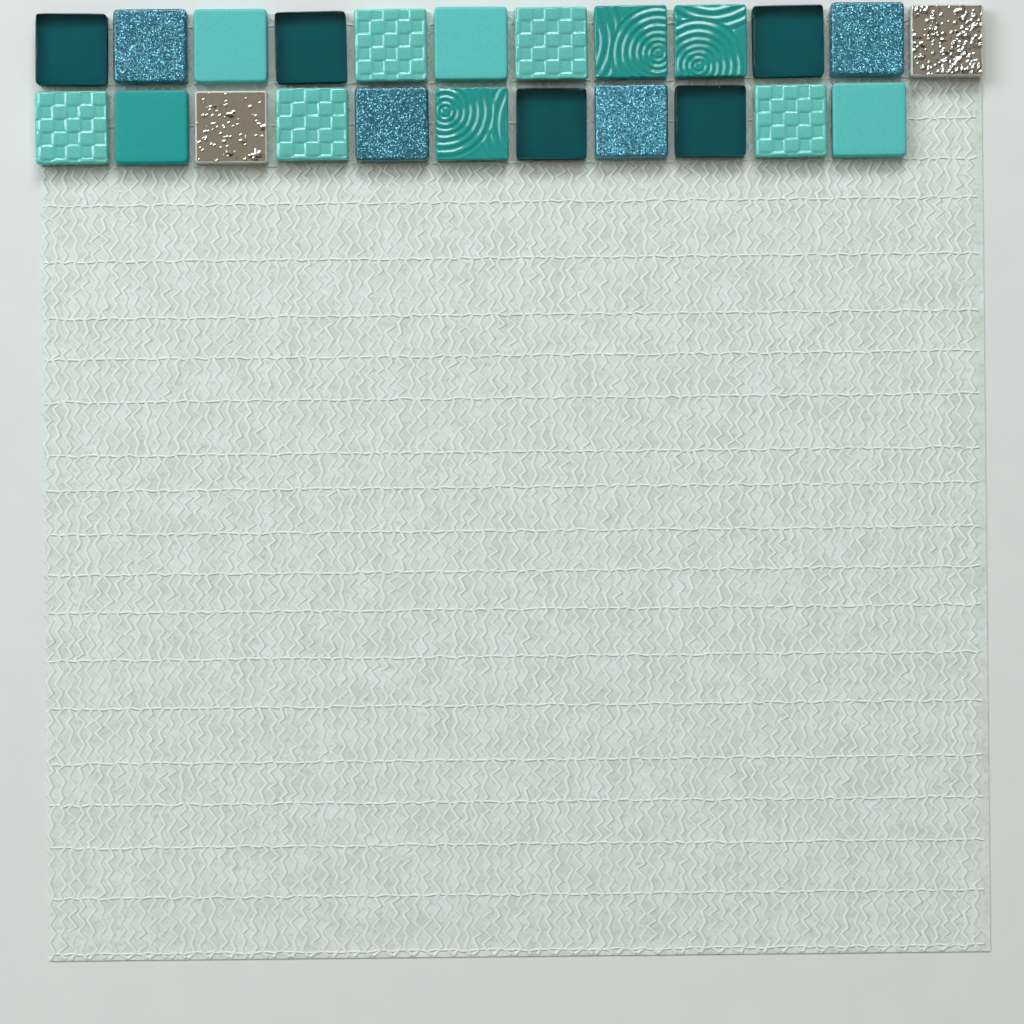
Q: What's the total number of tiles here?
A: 23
